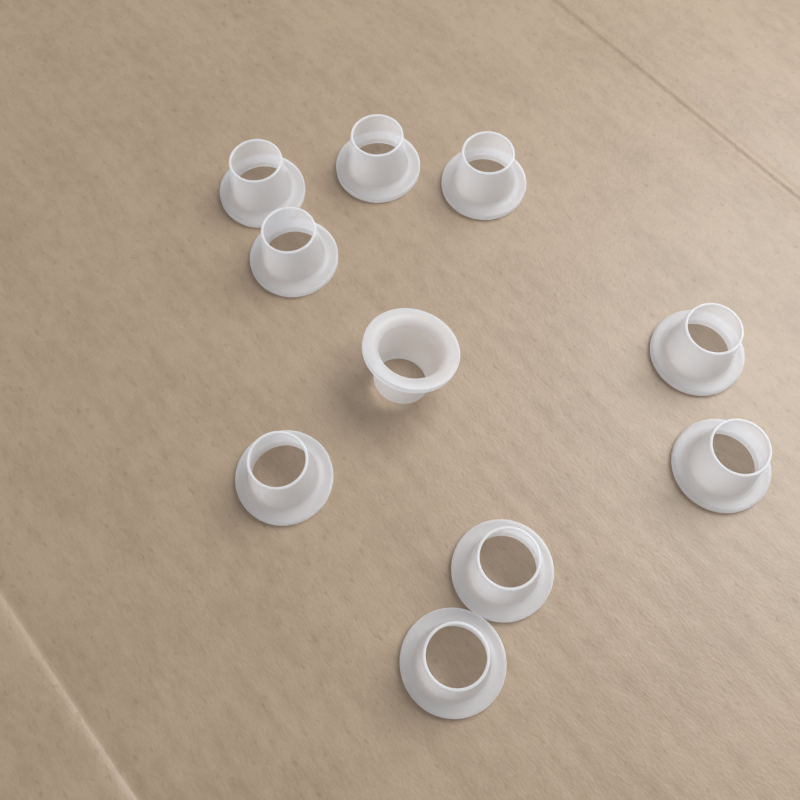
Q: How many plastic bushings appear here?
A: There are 10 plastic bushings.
